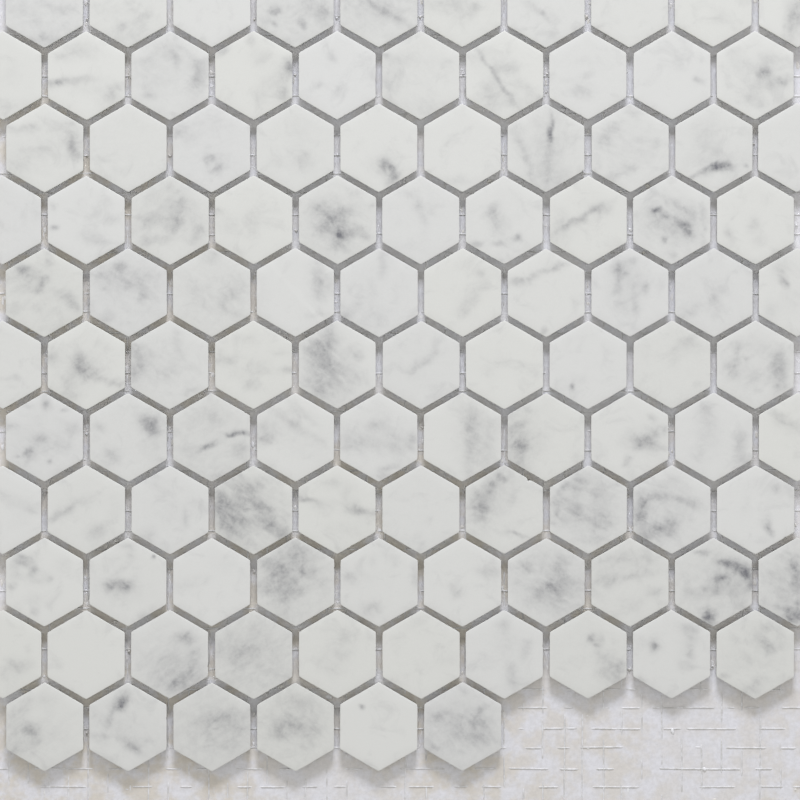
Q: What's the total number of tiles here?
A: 106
